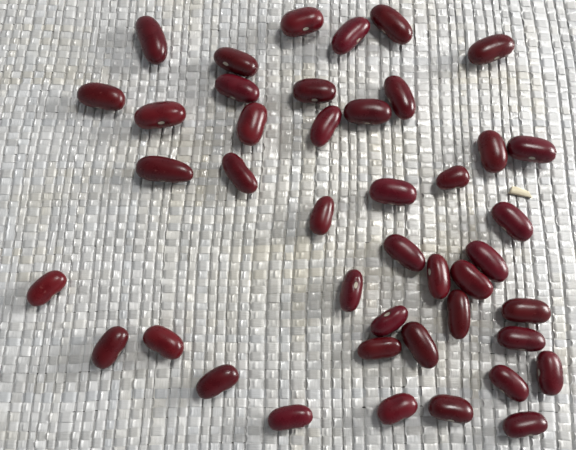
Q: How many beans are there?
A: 43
